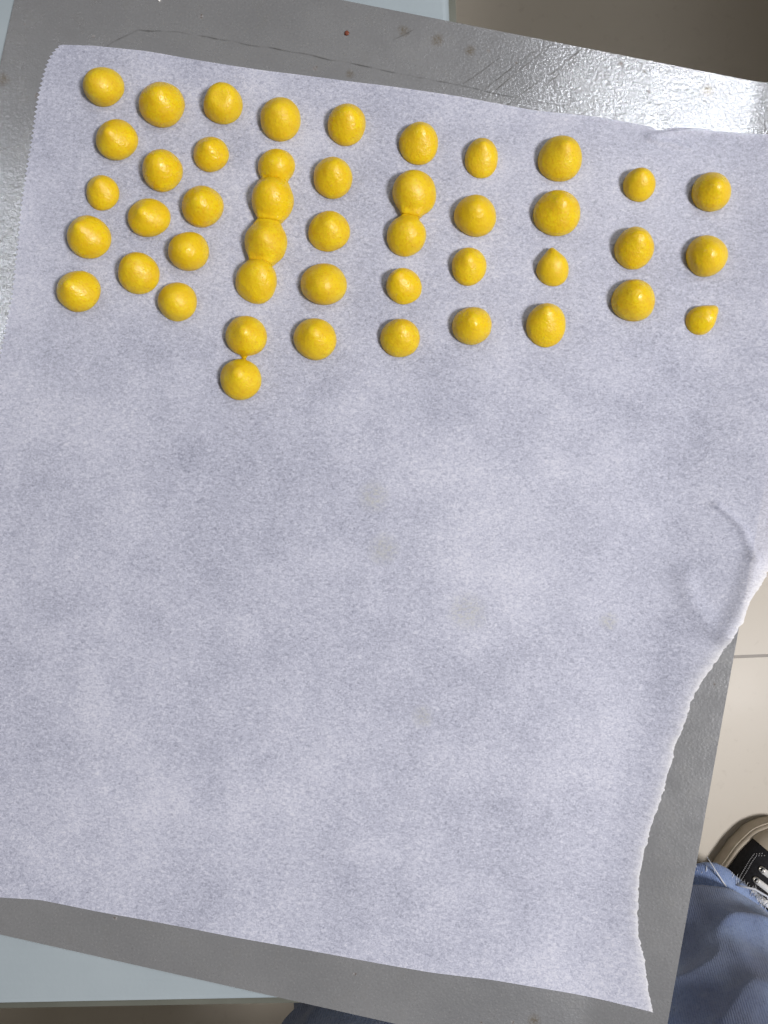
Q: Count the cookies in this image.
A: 45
